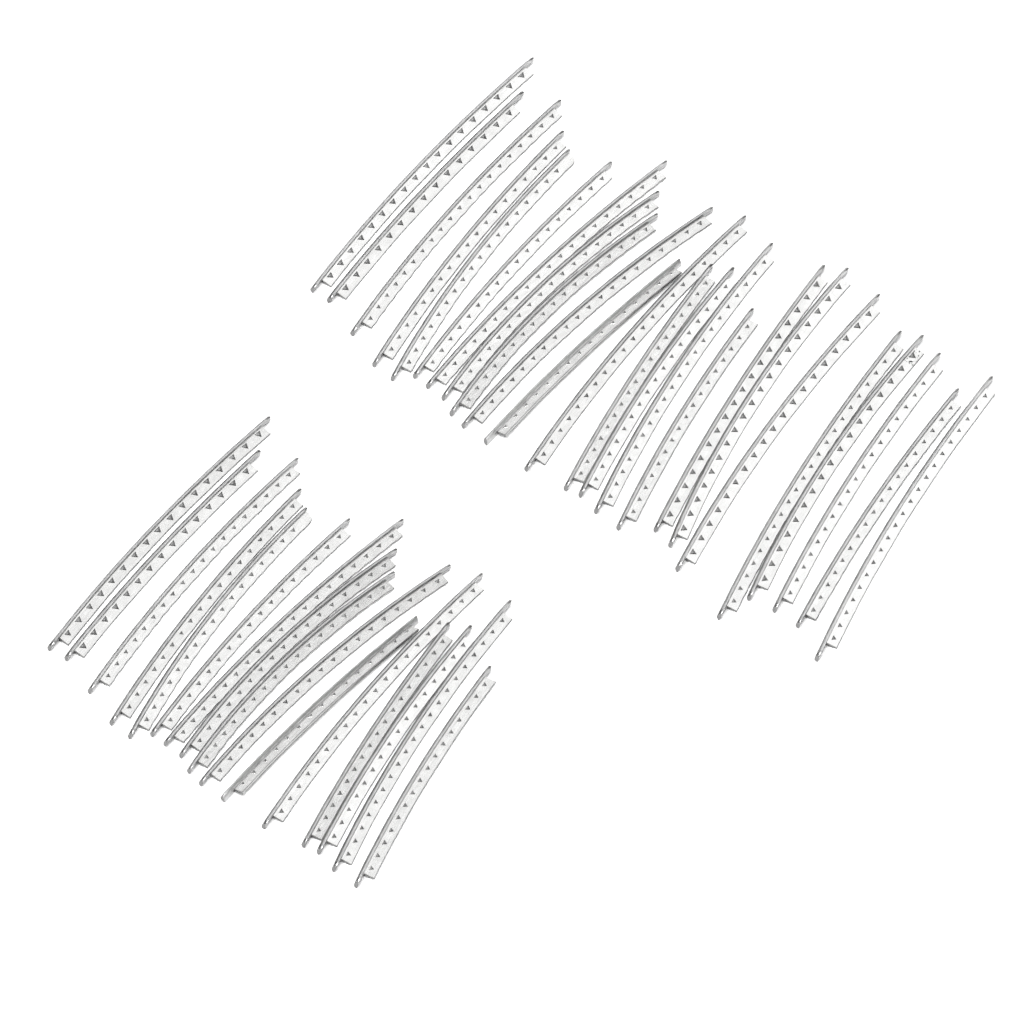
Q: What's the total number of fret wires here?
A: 40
